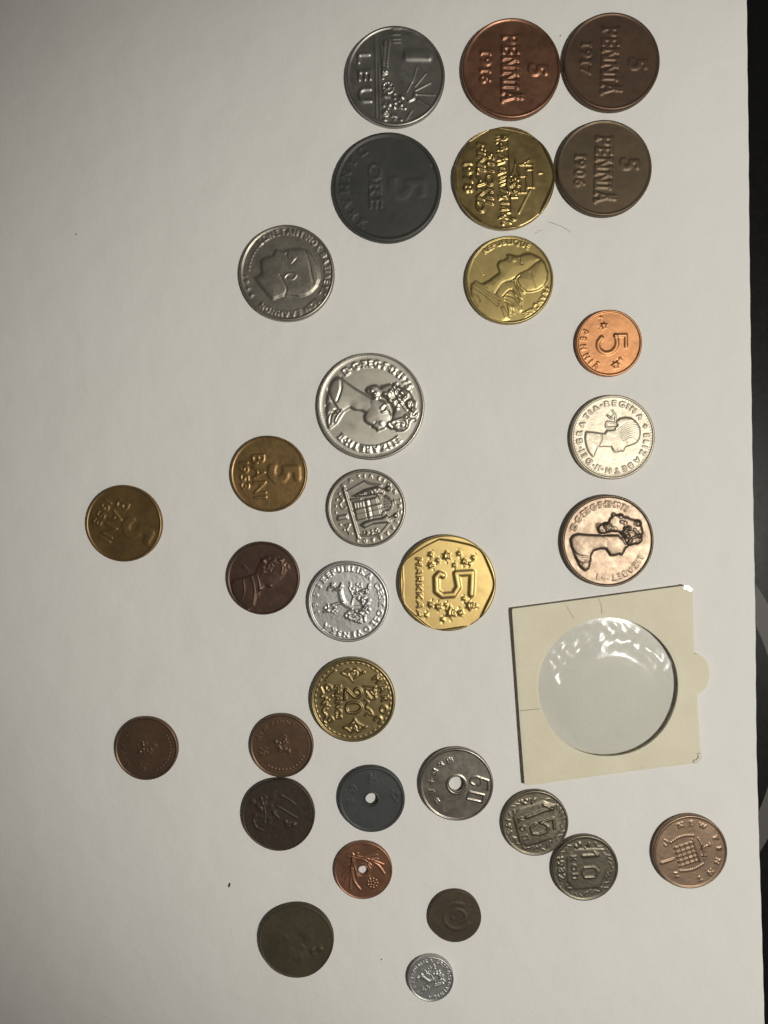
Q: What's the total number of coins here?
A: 31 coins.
